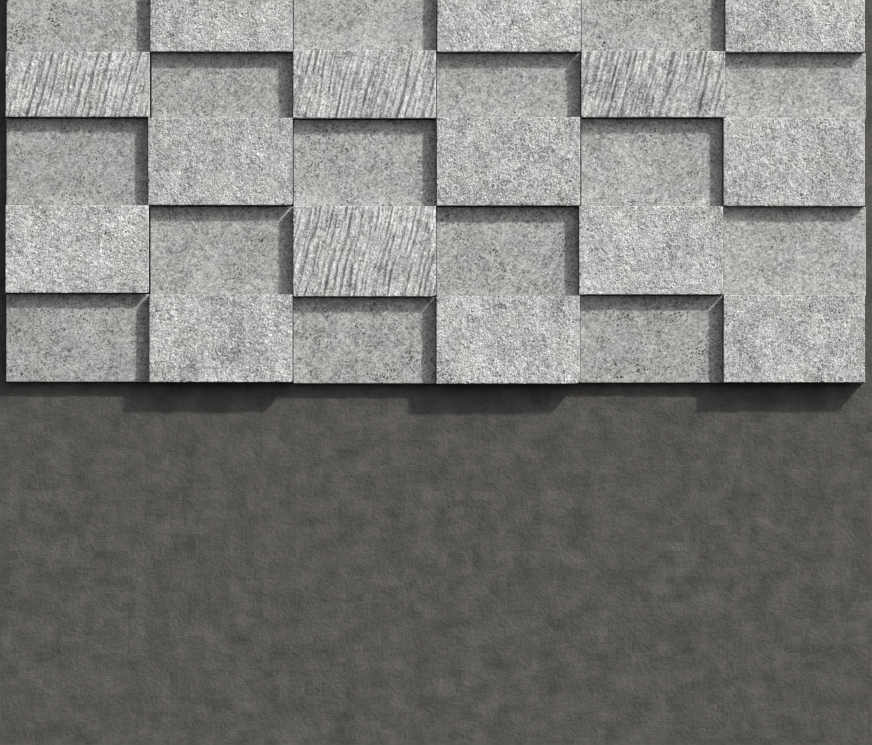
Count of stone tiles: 30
